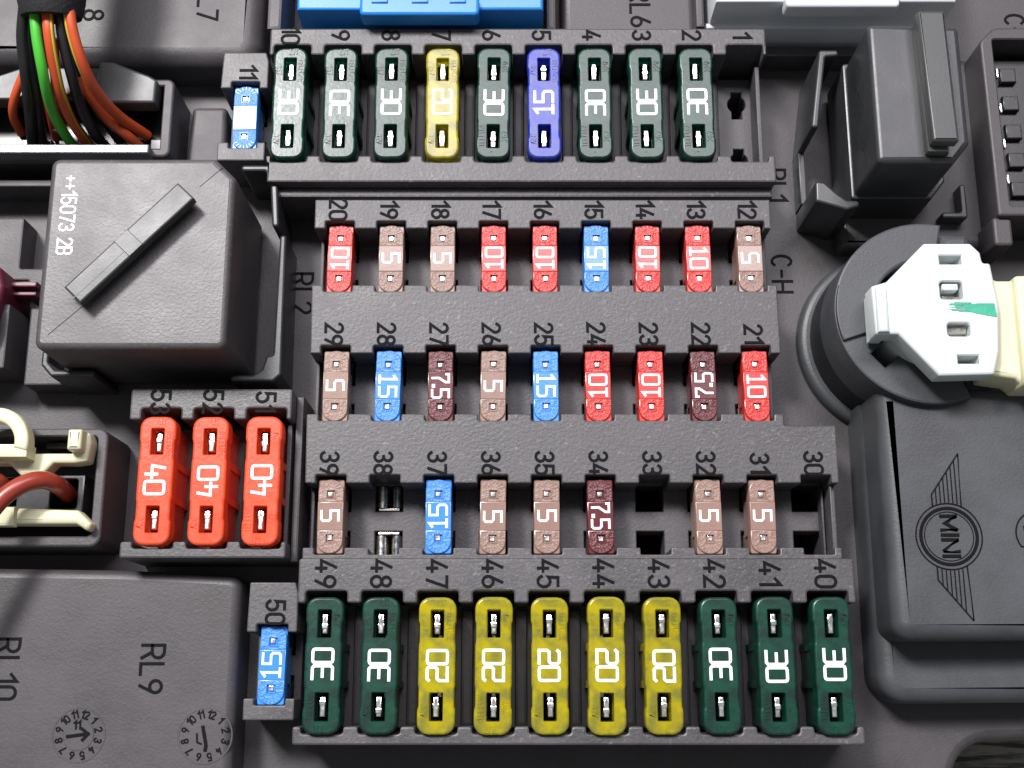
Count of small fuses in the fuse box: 27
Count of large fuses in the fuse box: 22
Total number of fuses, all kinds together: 49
